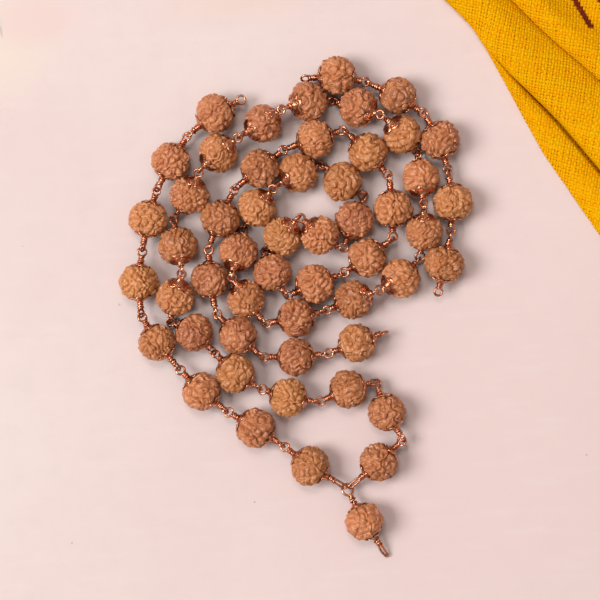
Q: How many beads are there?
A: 53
